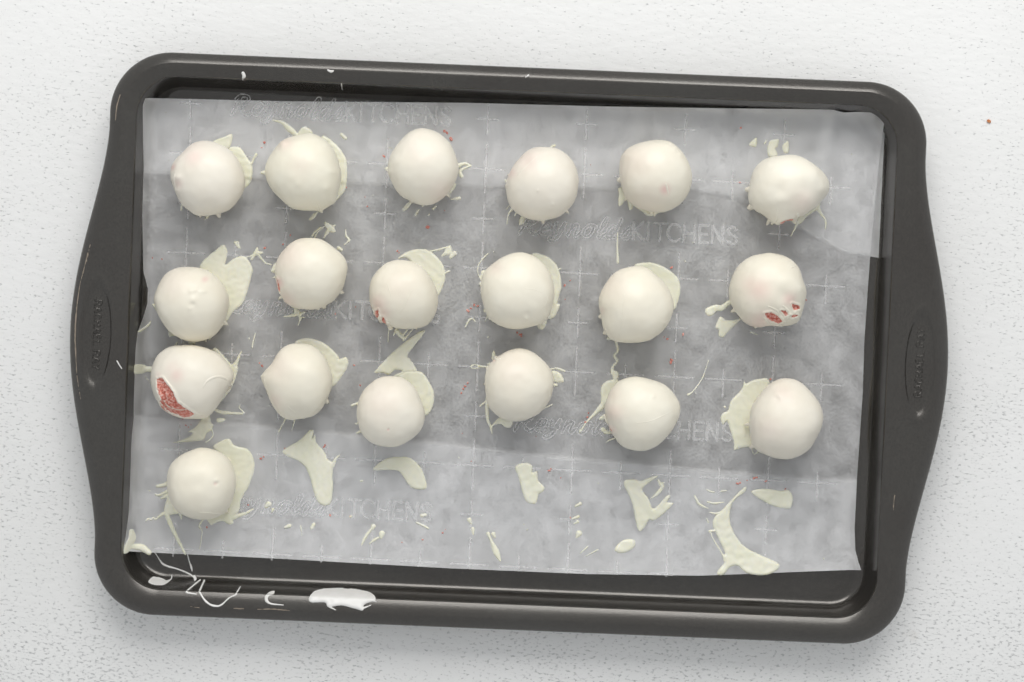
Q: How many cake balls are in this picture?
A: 19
